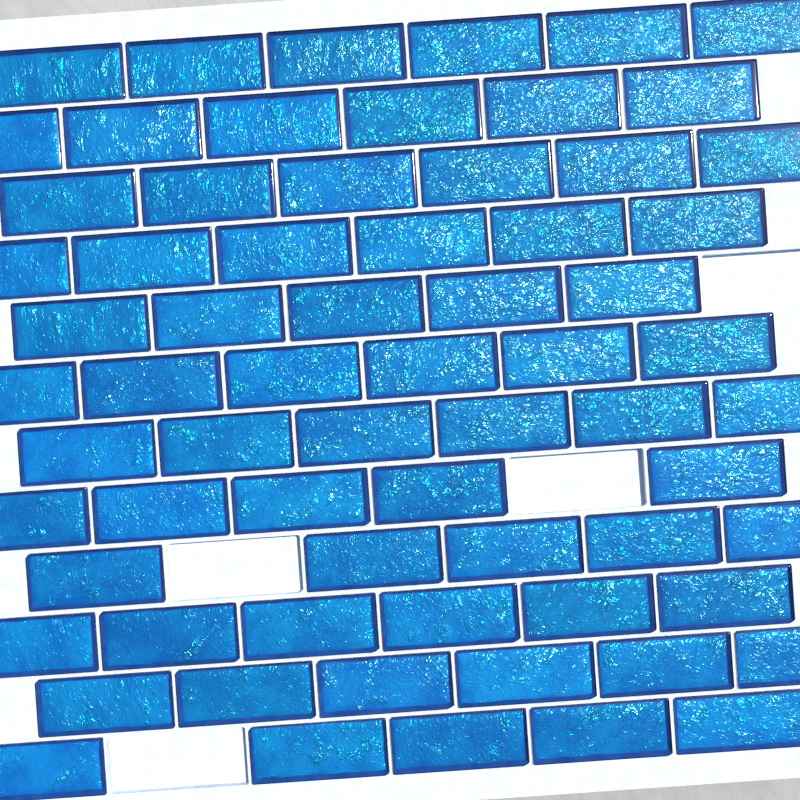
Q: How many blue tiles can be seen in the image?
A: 68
